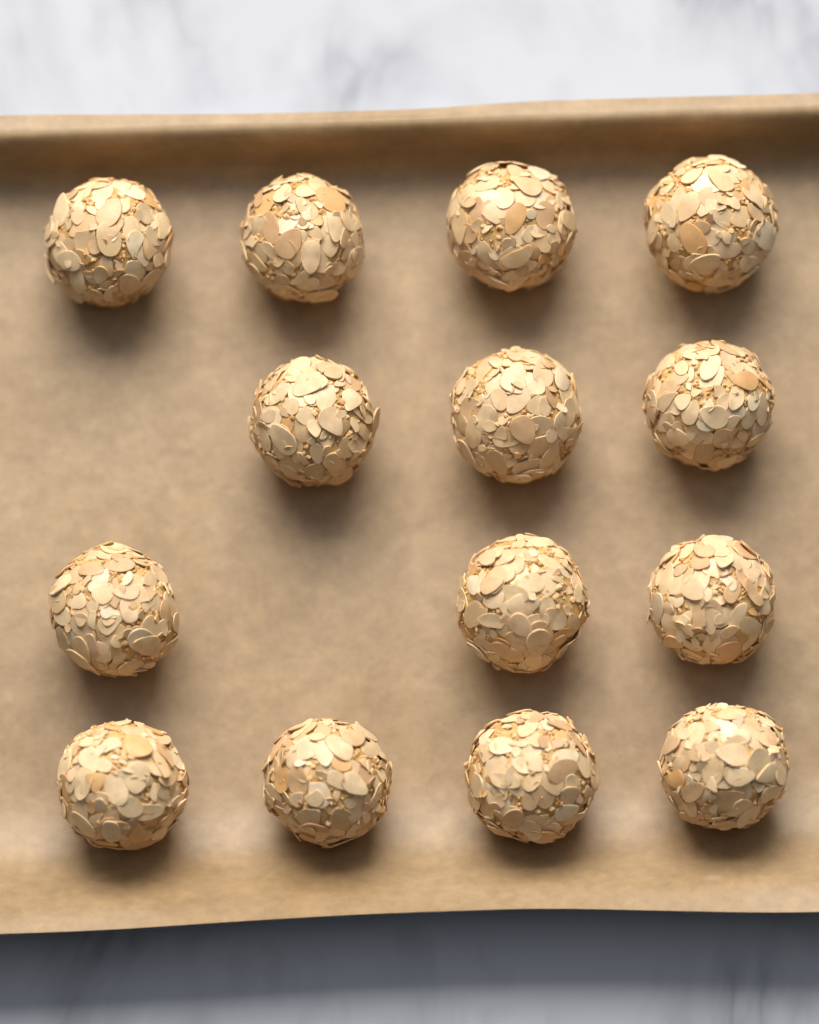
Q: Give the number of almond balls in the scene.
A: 14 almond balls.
